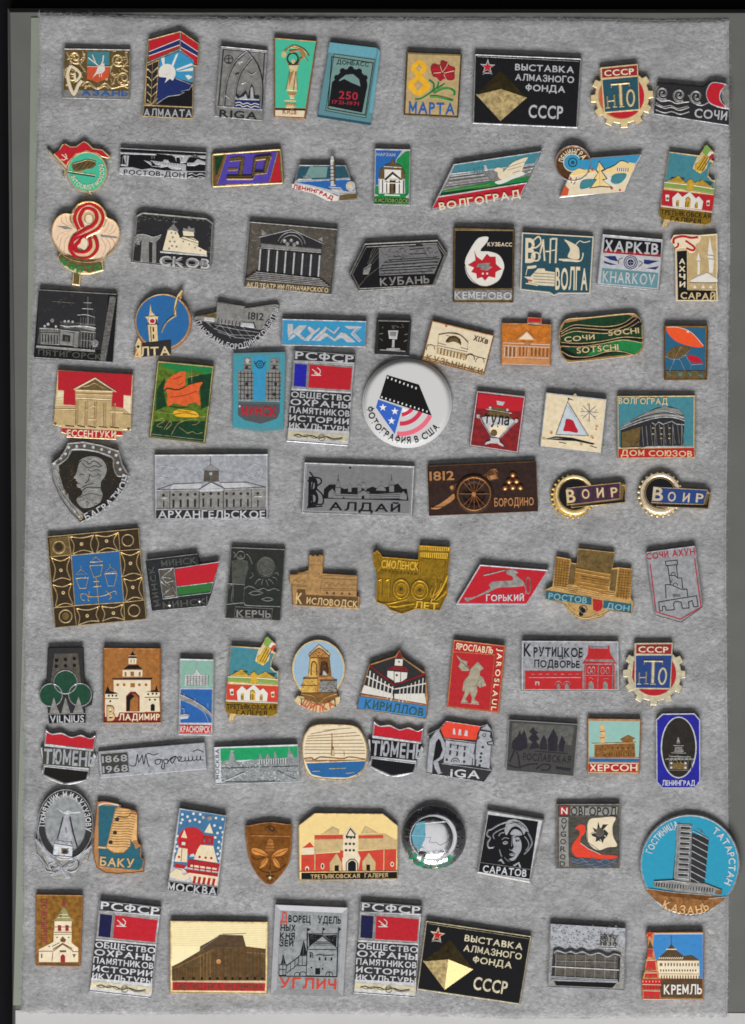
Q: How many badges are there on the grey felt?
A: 91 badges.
